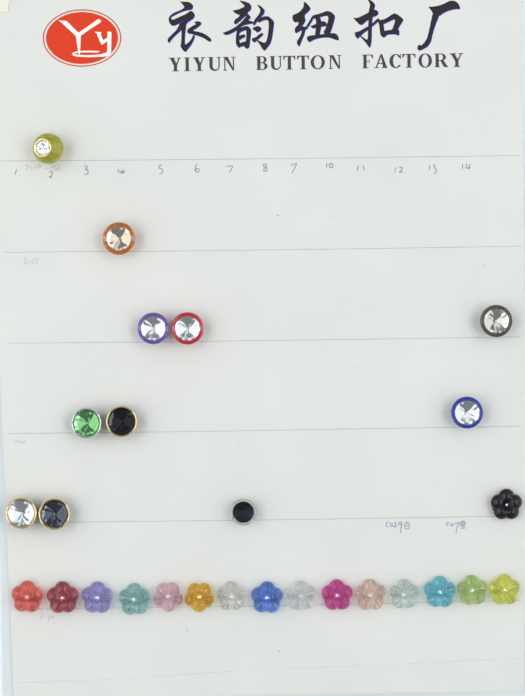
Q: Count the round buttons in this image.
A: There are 11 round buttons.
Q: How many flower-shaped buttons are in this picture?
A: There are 16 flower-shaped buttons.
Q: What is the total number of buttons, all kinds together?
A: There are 27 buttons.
